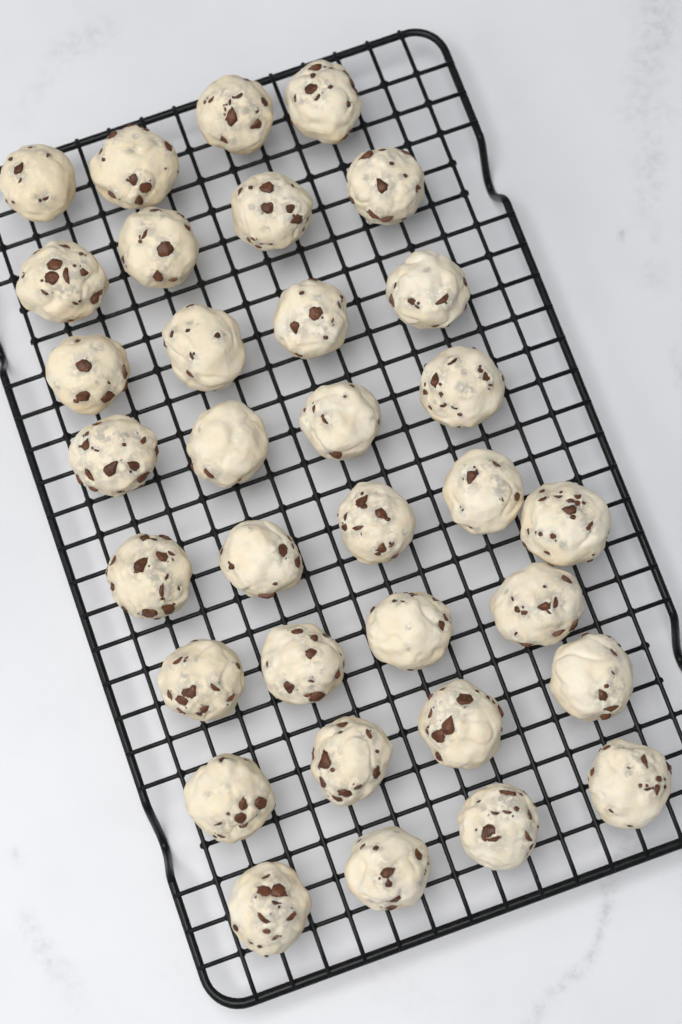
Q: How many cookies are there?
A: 33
